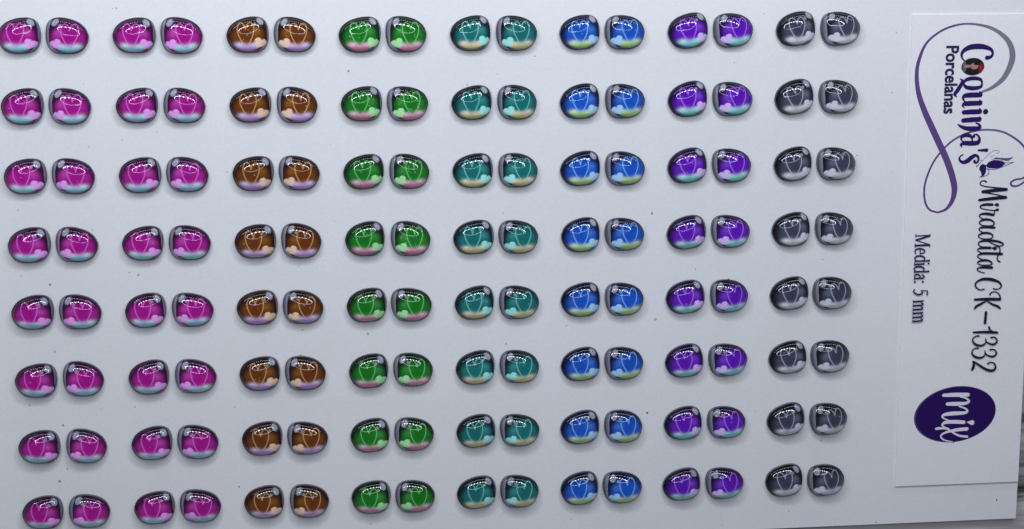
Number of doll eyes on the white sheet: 128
